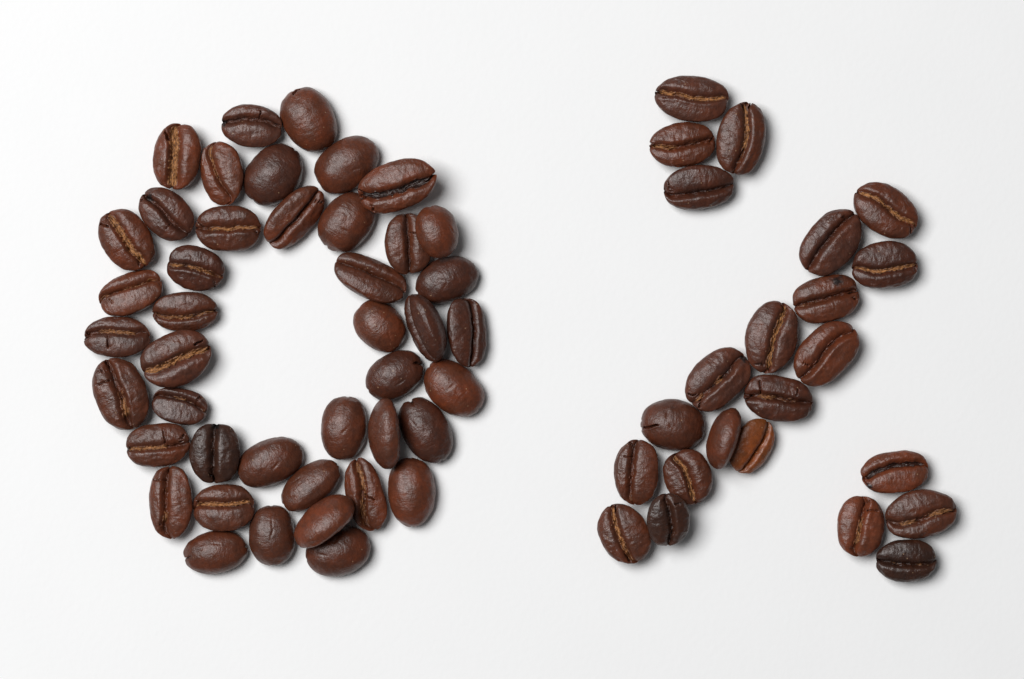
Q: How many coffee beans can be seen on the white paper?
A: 66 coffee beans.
